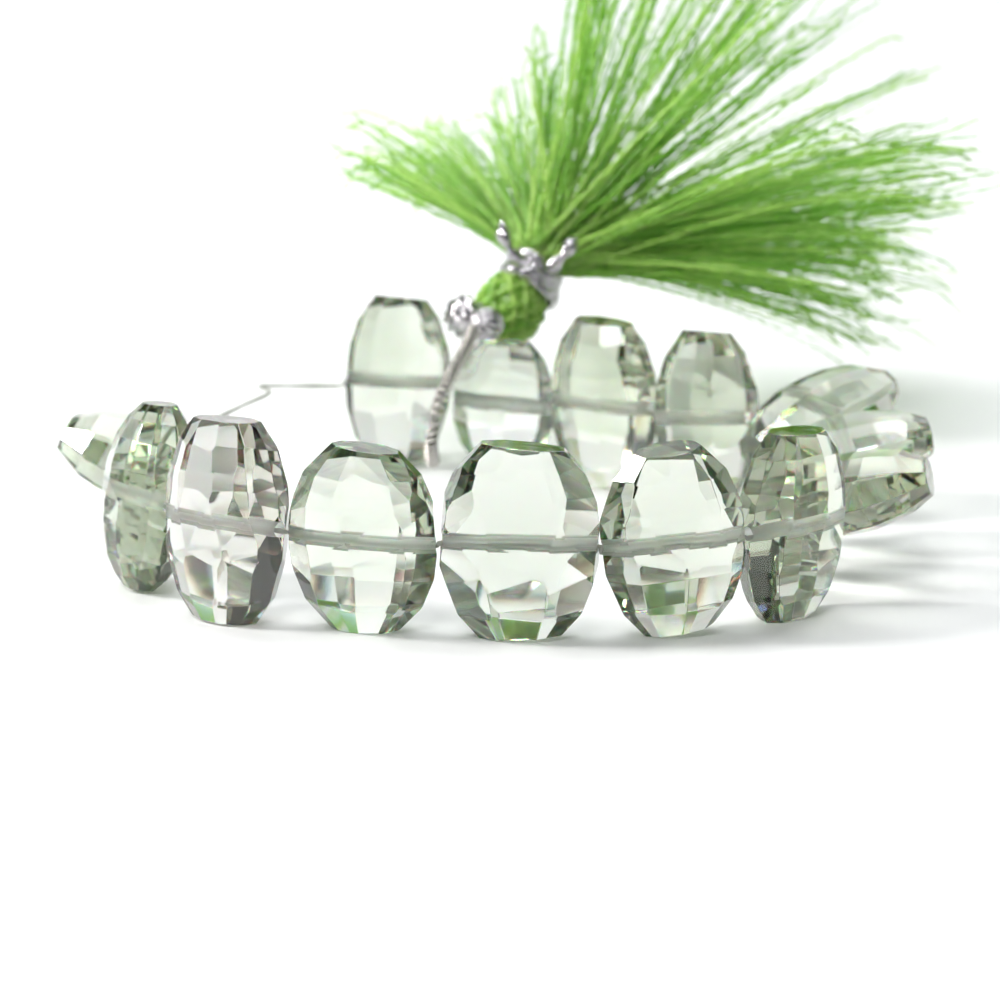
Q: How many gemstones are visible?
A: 14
